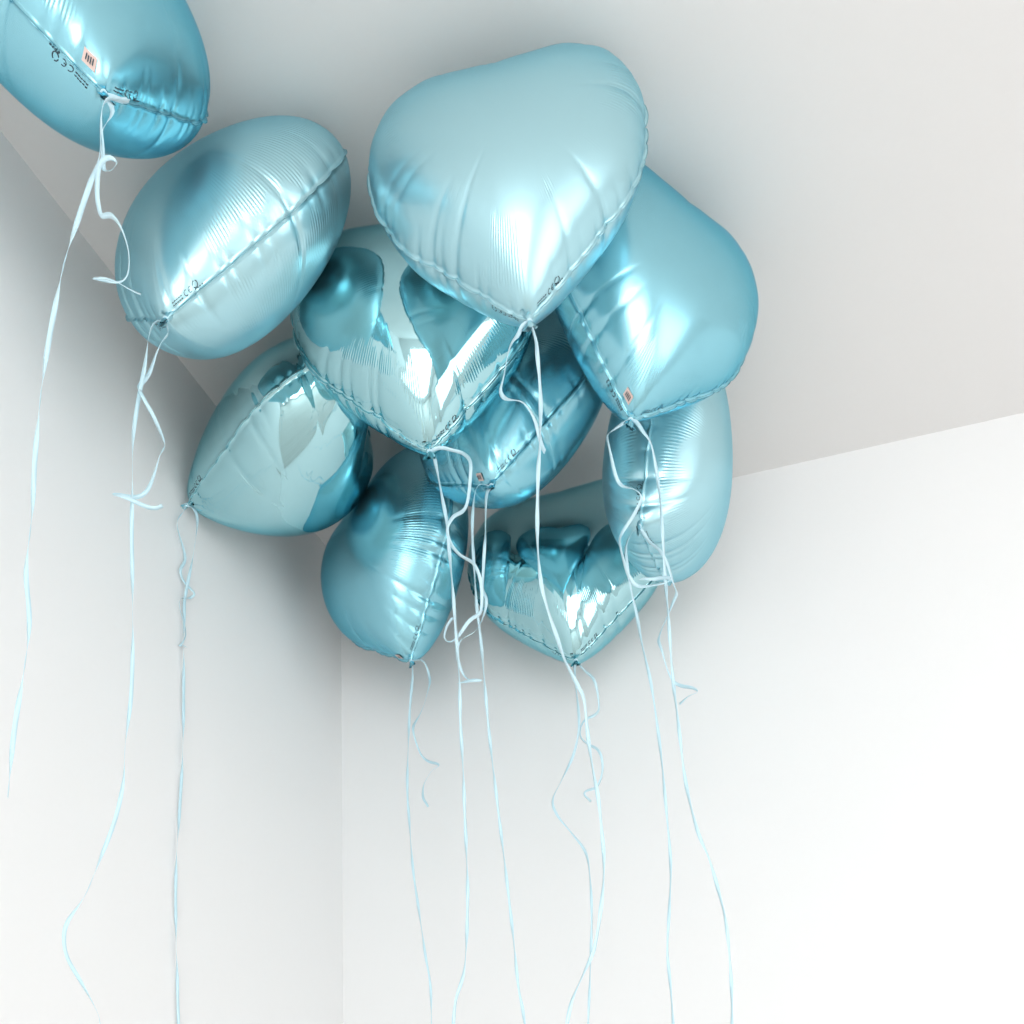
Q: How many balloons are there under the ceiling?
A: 10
